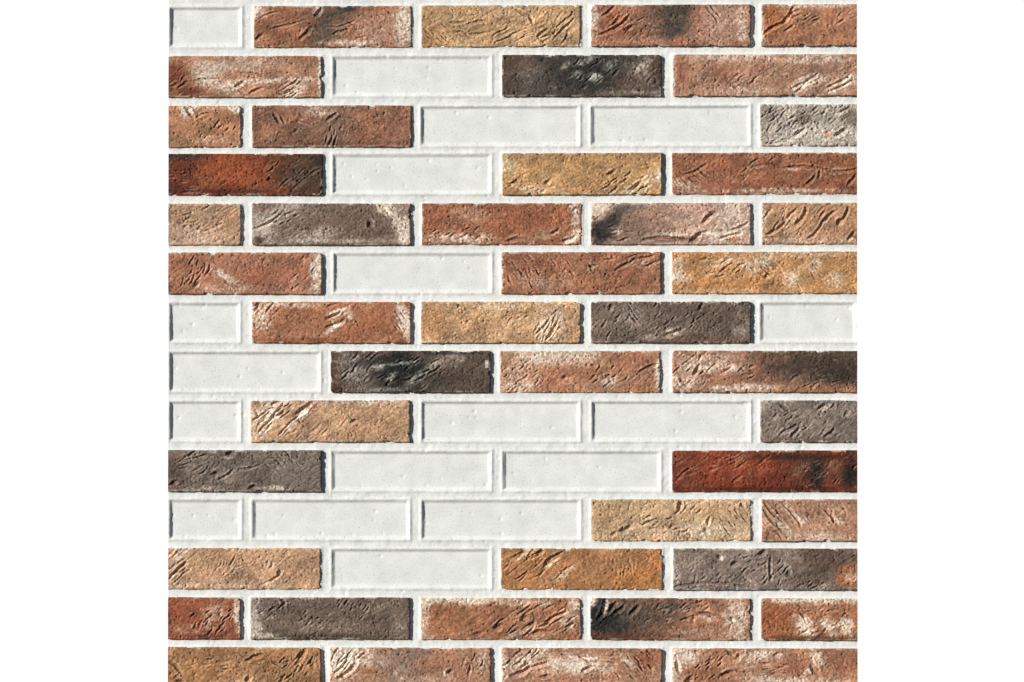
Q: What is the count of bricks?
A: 45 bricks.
